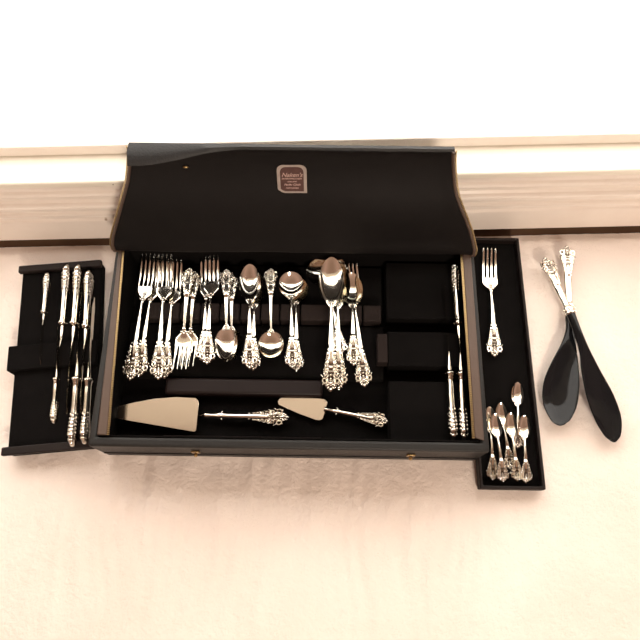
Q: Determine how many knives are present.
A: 10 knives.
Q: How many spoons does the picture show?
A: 17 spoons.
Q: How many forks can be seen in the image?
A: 10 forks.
